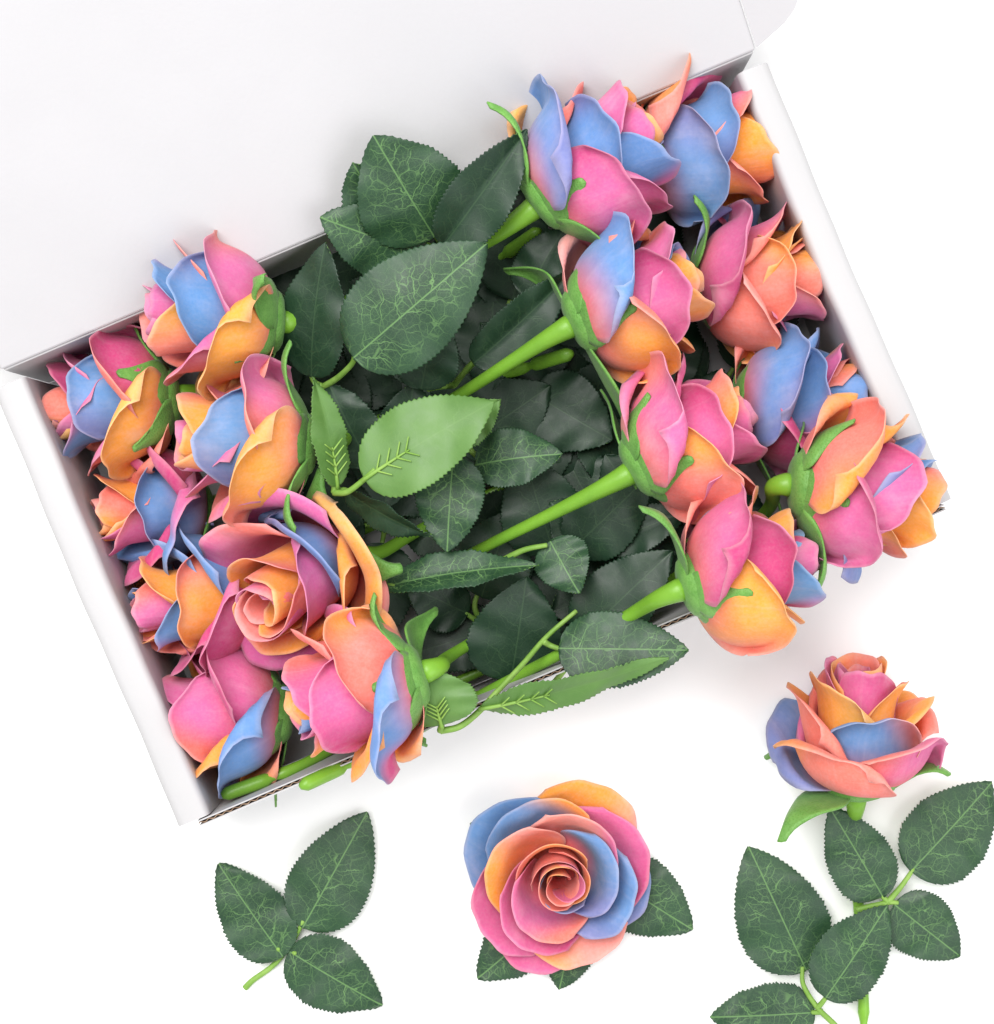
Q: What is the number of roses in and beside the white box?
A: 18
